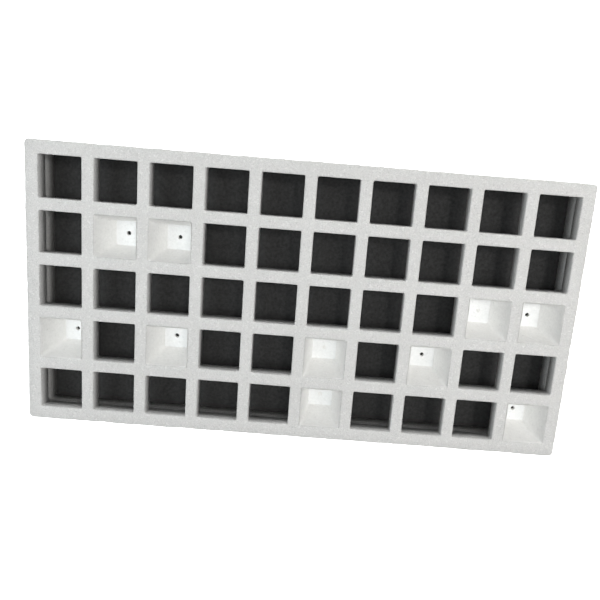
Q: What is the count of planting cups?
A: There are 10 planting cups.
